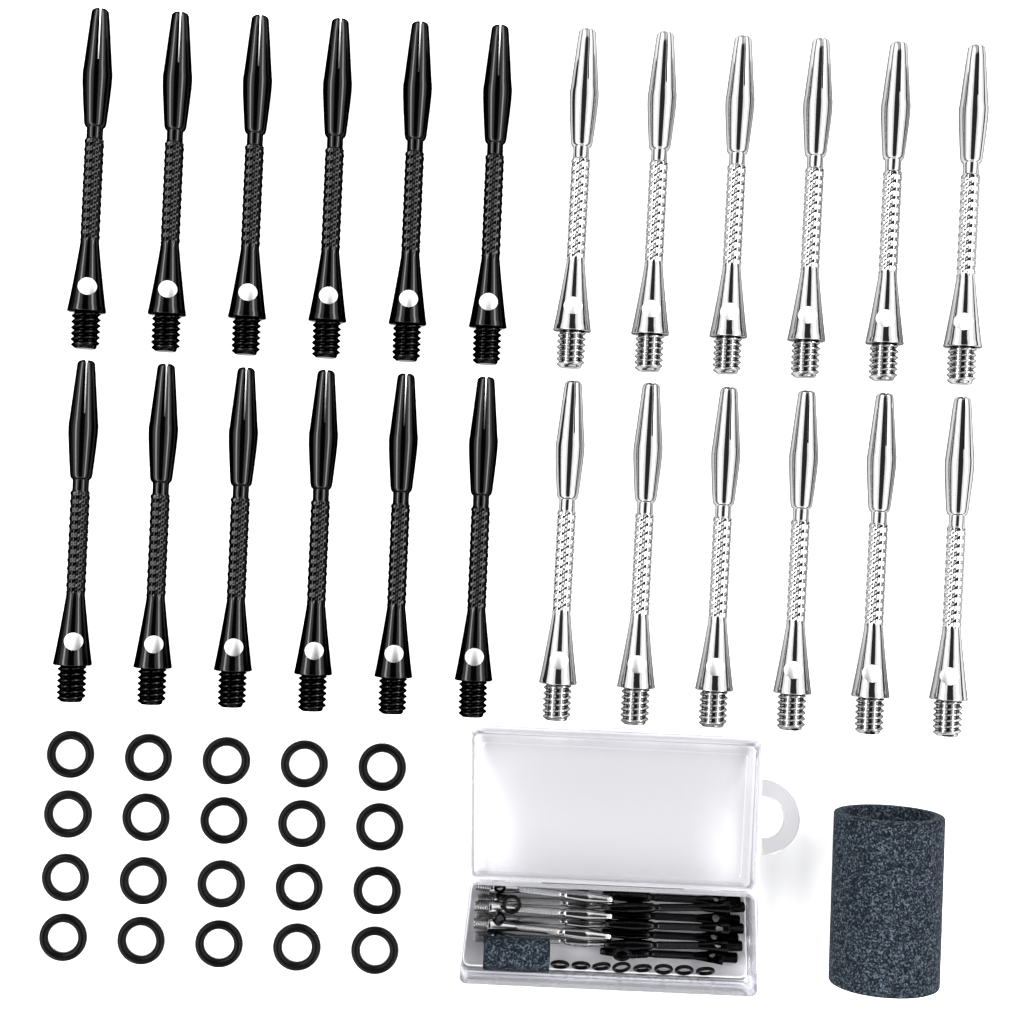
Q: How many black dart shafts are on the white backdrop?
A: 19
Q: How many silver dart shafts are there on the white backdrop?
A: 19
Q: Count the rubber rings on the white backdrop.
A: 30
